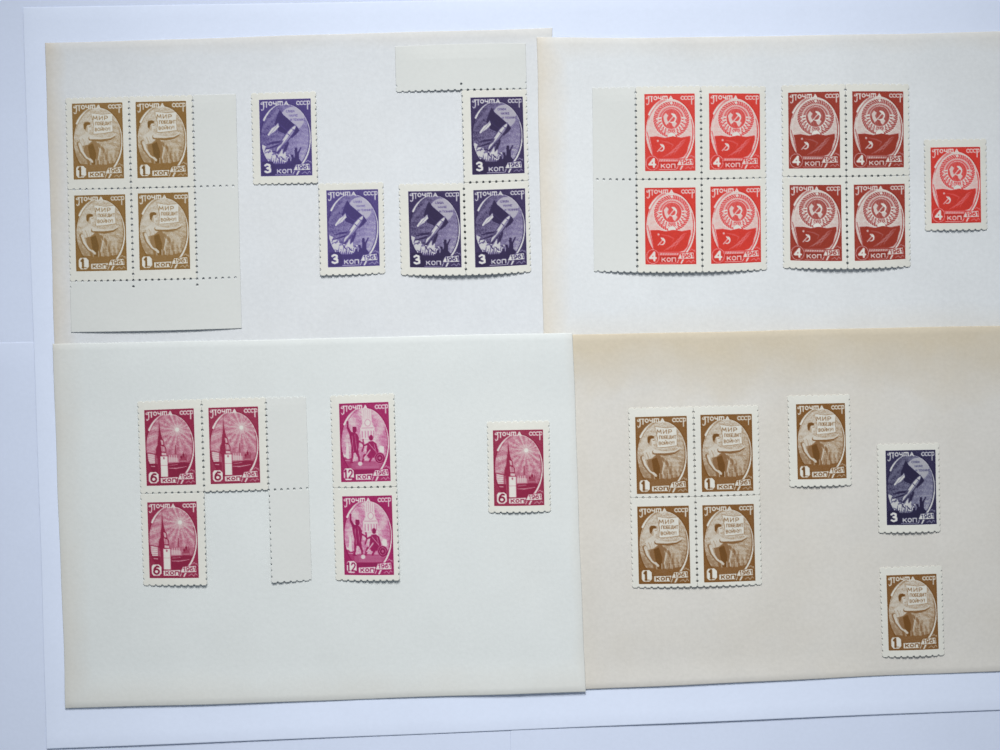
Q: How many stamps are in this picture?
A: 31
